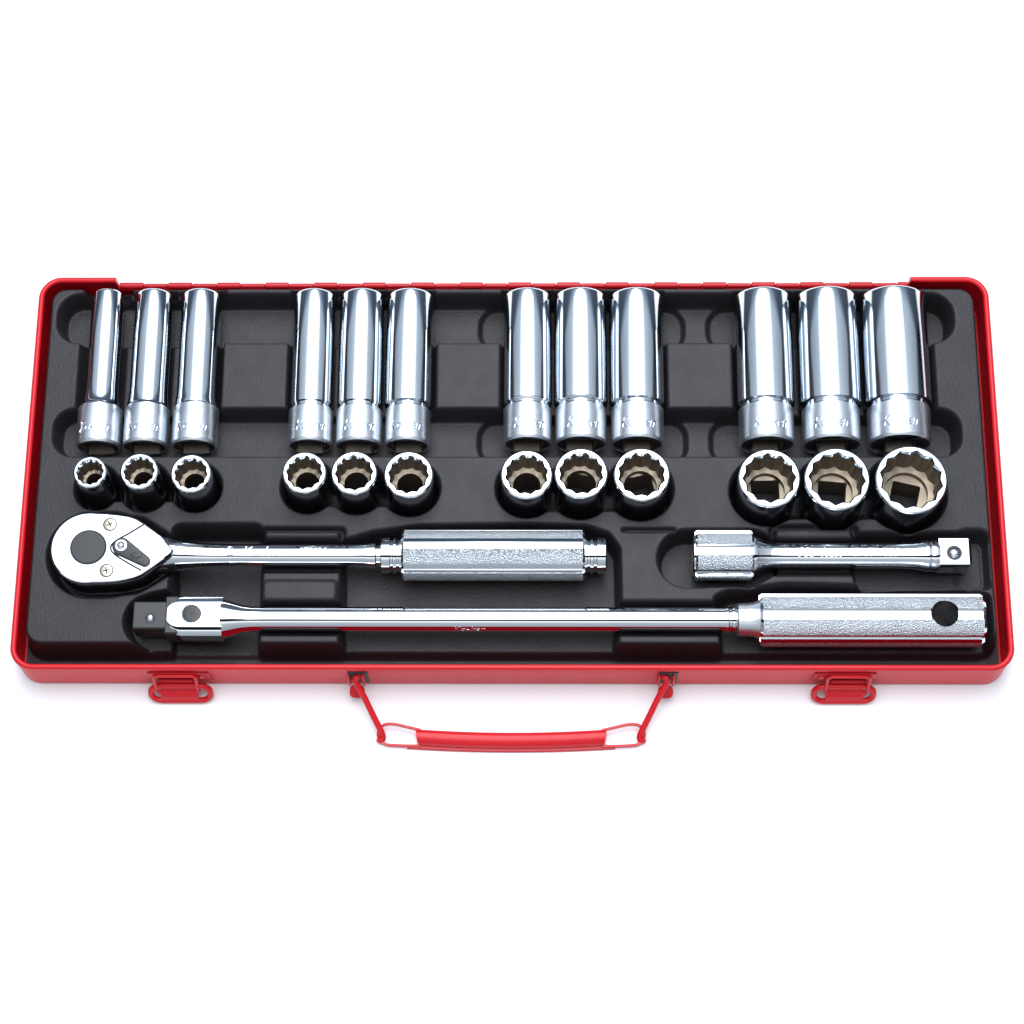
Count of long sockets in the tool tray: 12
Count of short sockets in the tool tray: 12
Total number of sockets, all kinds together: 24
